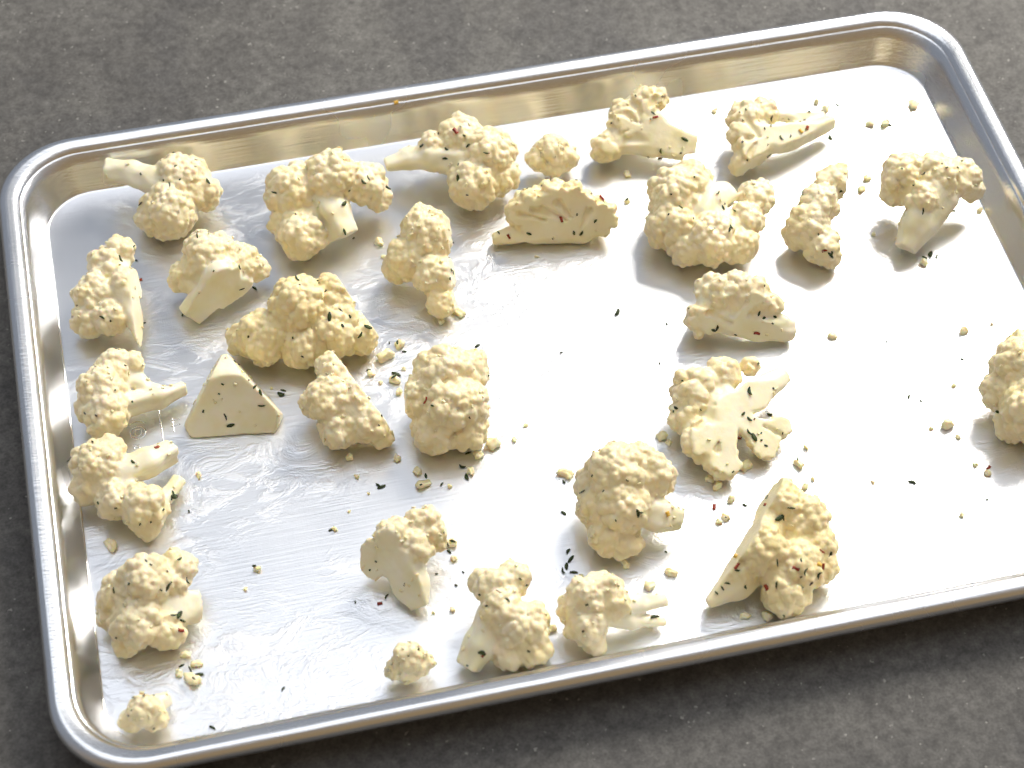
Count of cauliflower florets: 30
